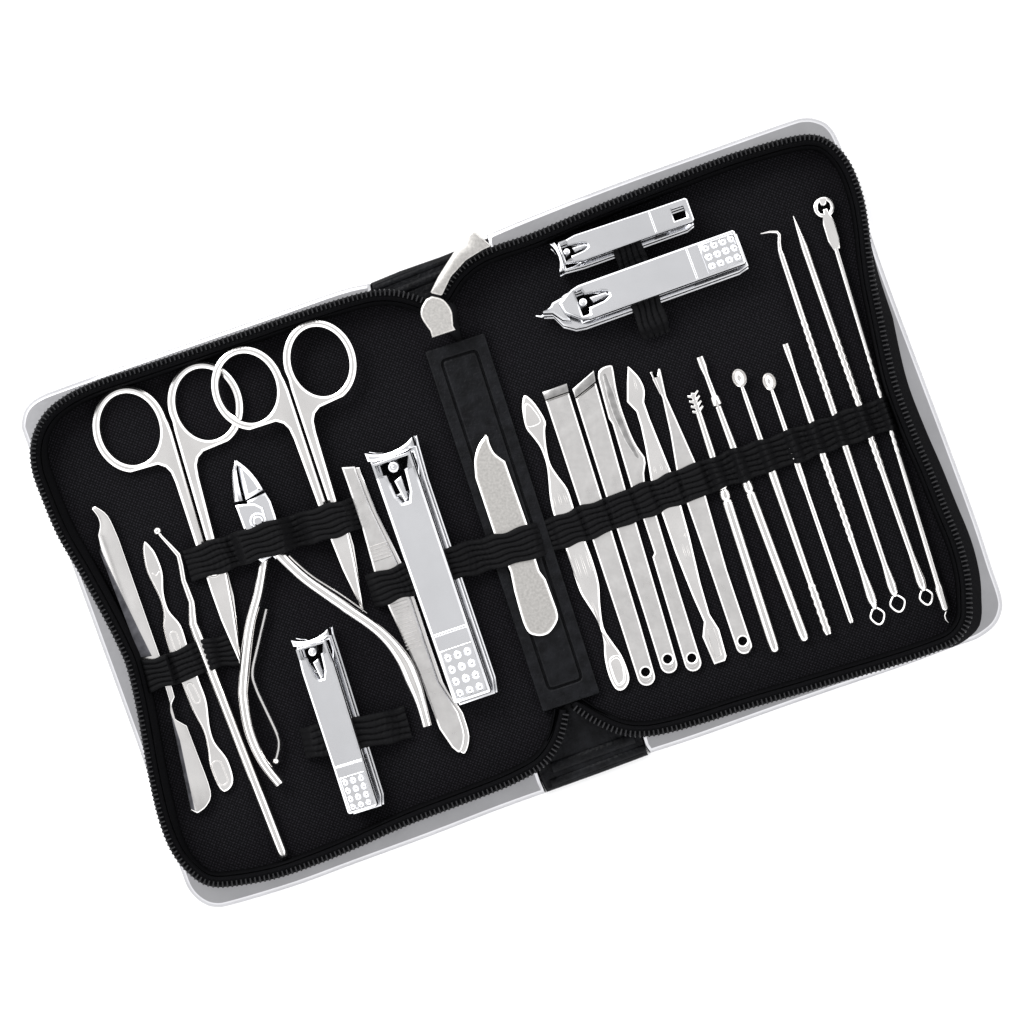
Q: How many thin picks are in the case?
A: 9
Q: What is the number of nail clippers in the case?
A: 4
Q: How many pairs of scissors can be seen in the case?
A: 2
